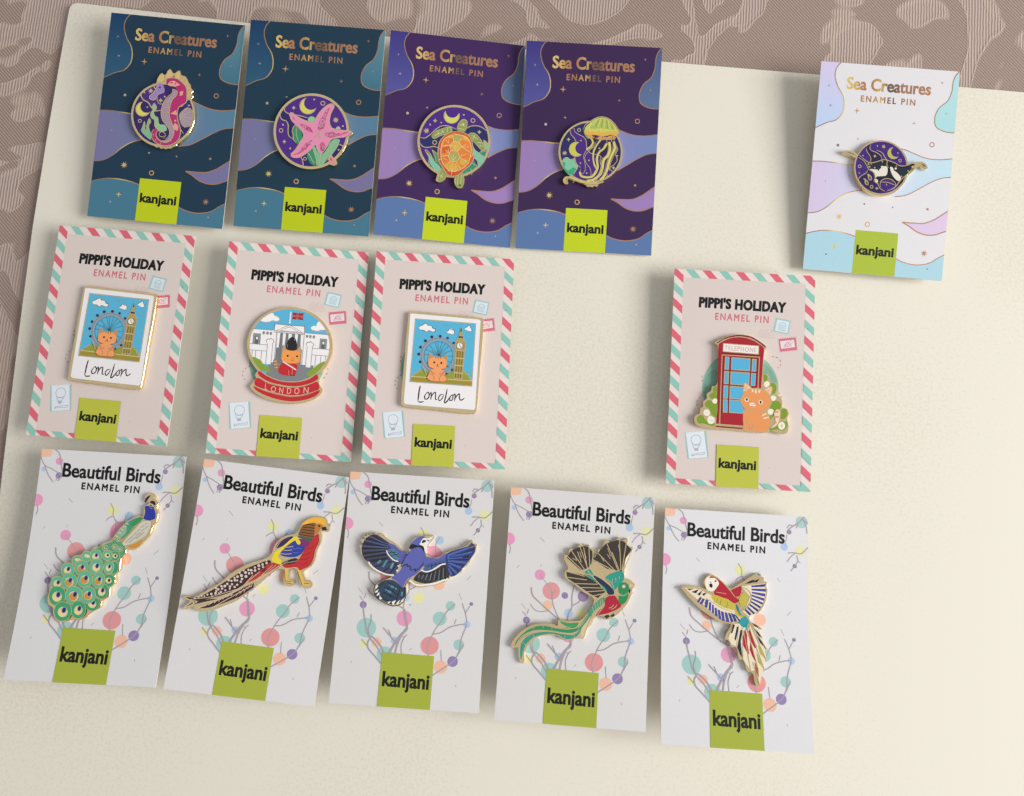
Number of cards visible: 14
